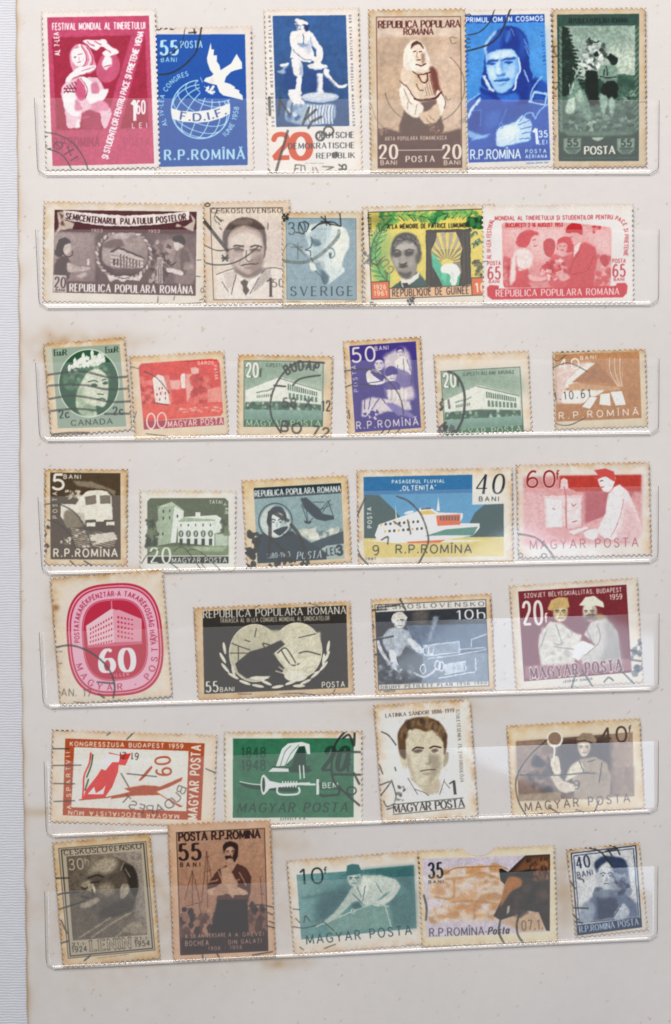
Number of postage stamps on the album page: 35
